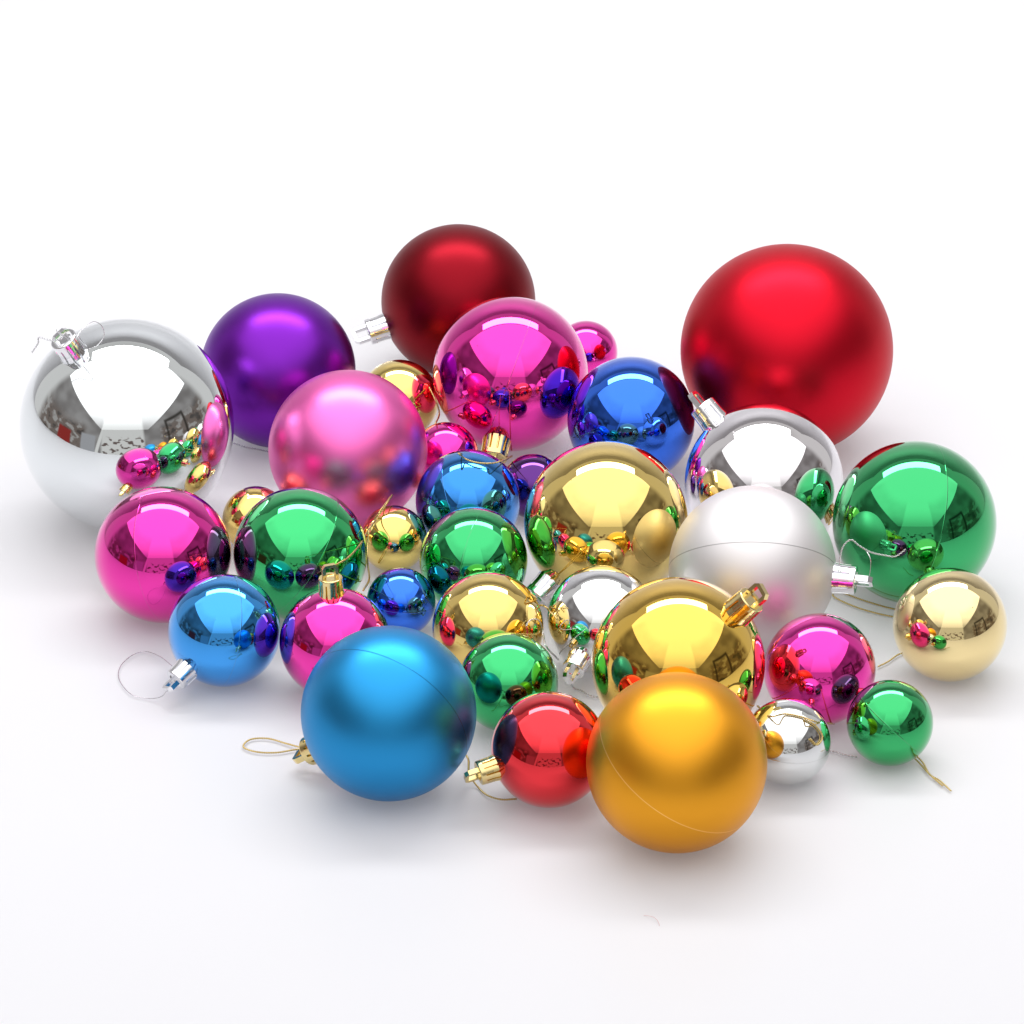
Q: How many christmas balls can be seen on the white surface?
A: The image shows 35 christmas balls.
